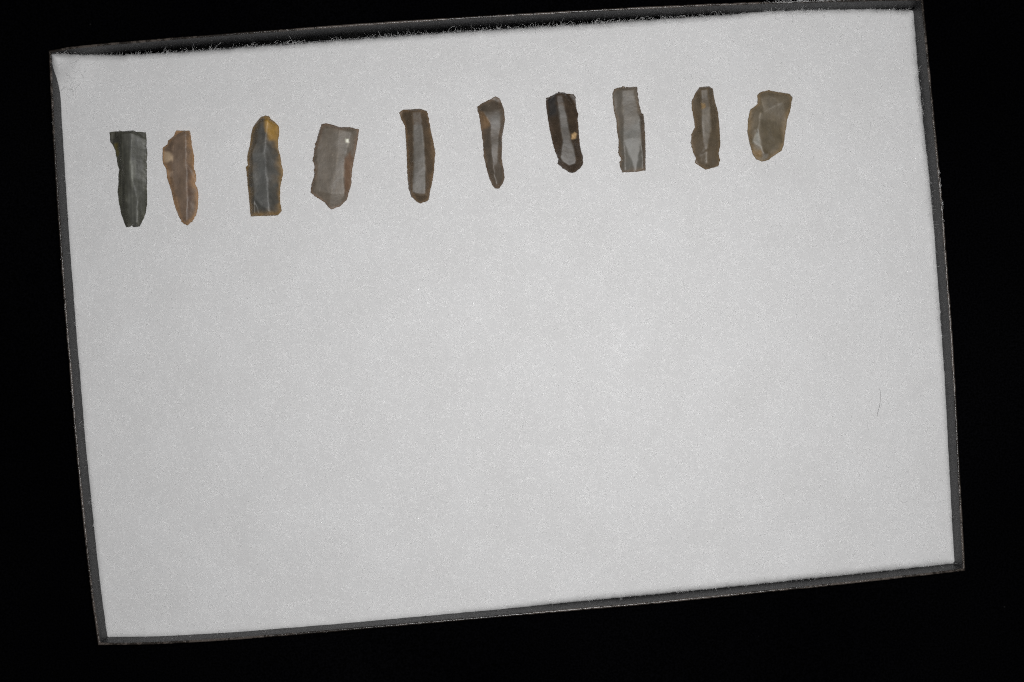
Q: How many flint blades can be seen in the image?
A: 10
